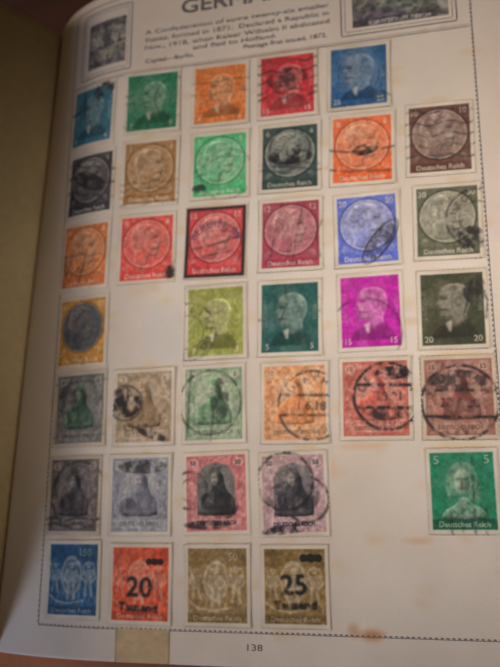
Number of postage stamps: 37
